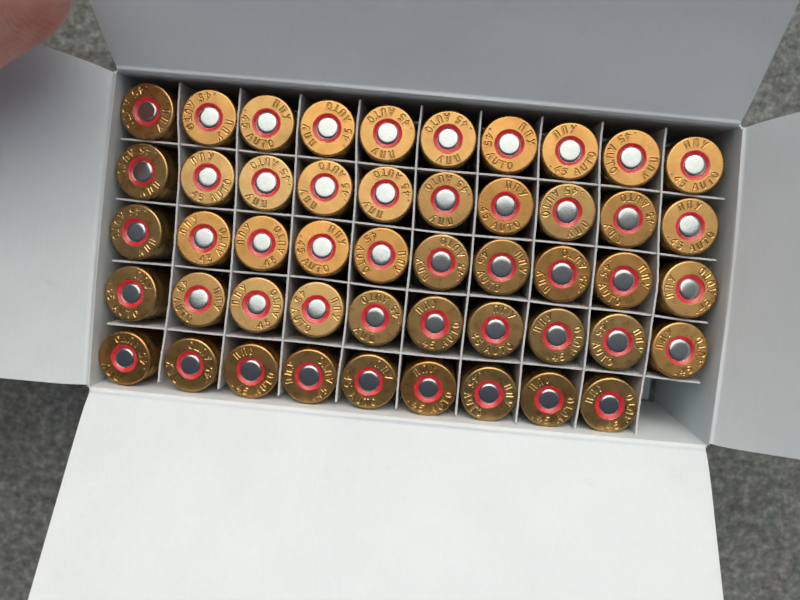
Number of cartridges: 49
